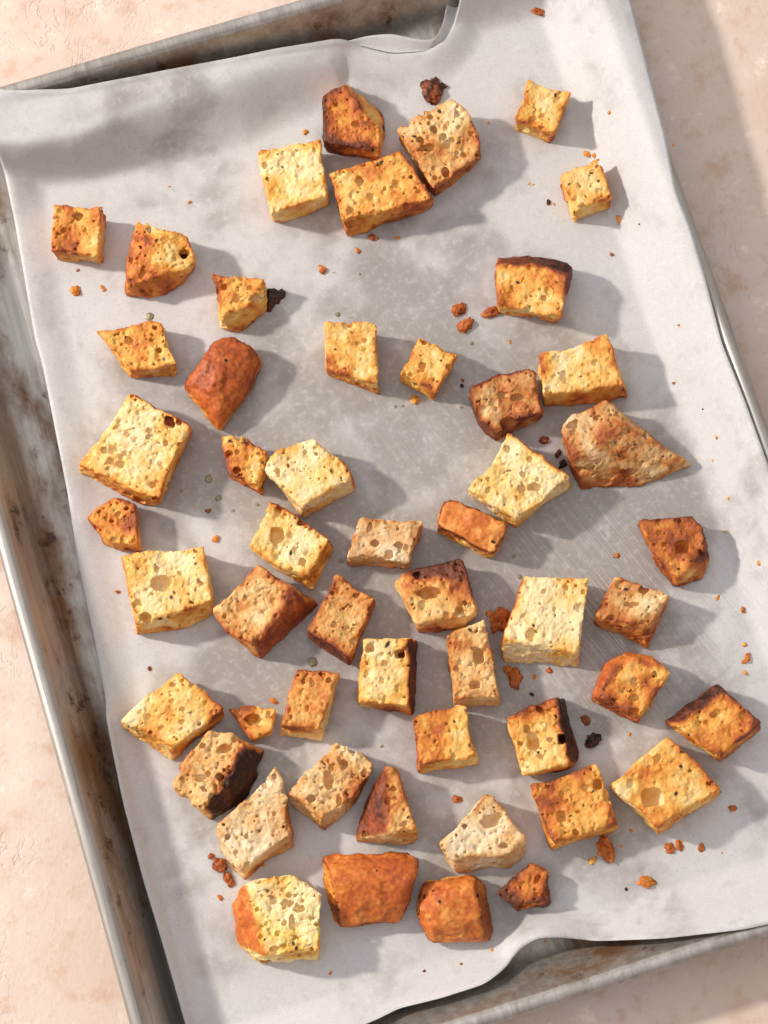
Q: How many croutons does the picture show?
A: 52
